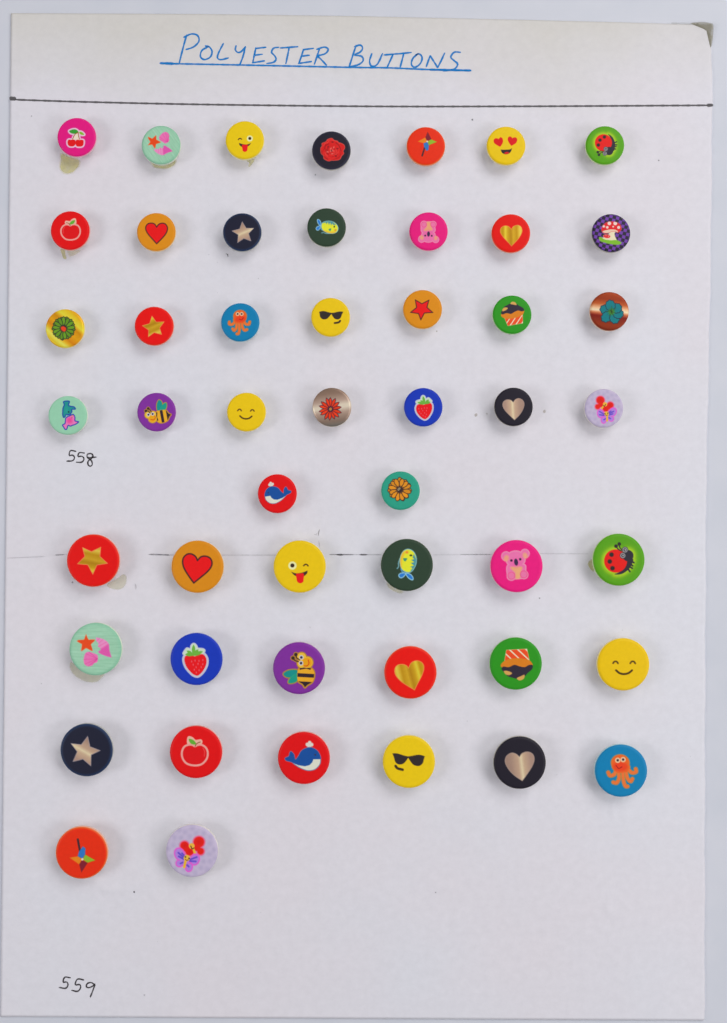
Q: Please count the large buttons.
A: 20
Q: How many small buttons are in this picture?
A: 30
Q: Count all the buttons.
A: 50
